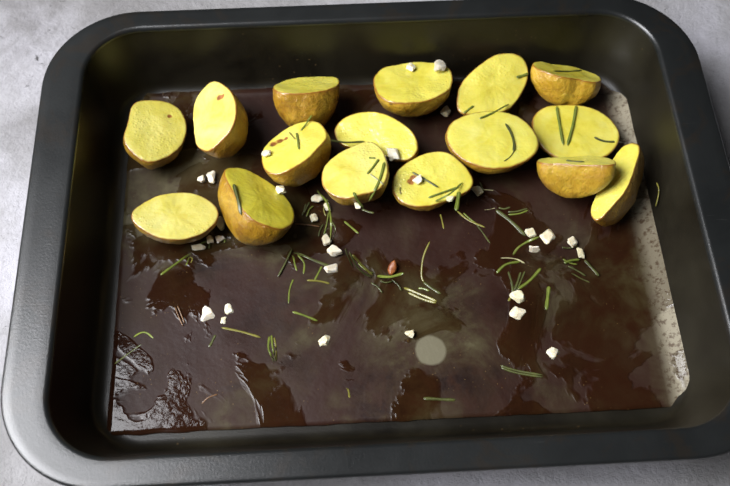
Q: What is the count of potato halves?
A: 16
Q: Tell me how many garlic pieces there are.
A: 35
